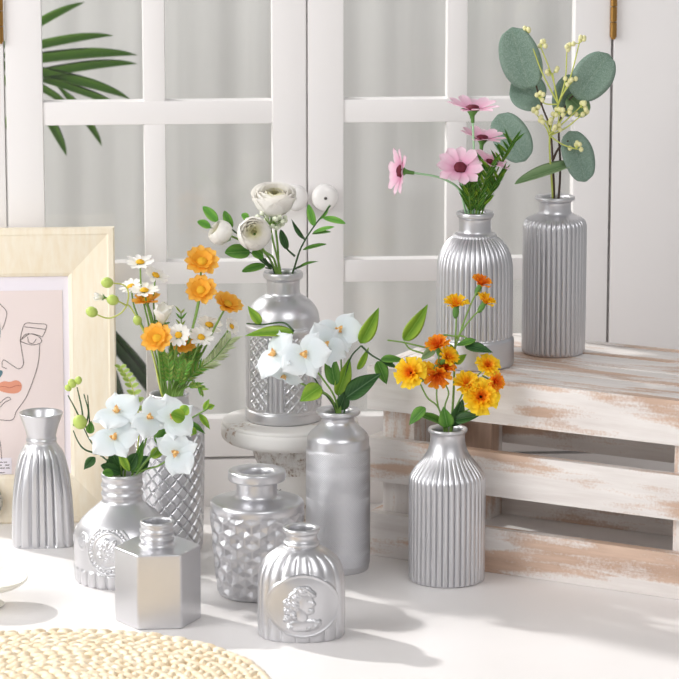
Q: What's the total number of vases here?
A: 11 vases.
